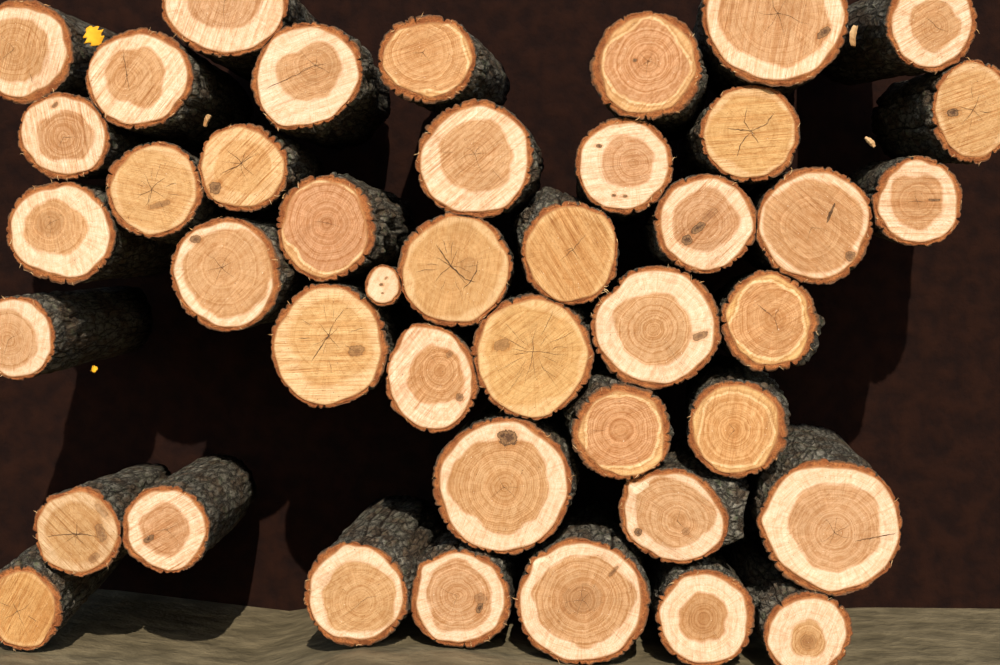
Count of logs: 43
